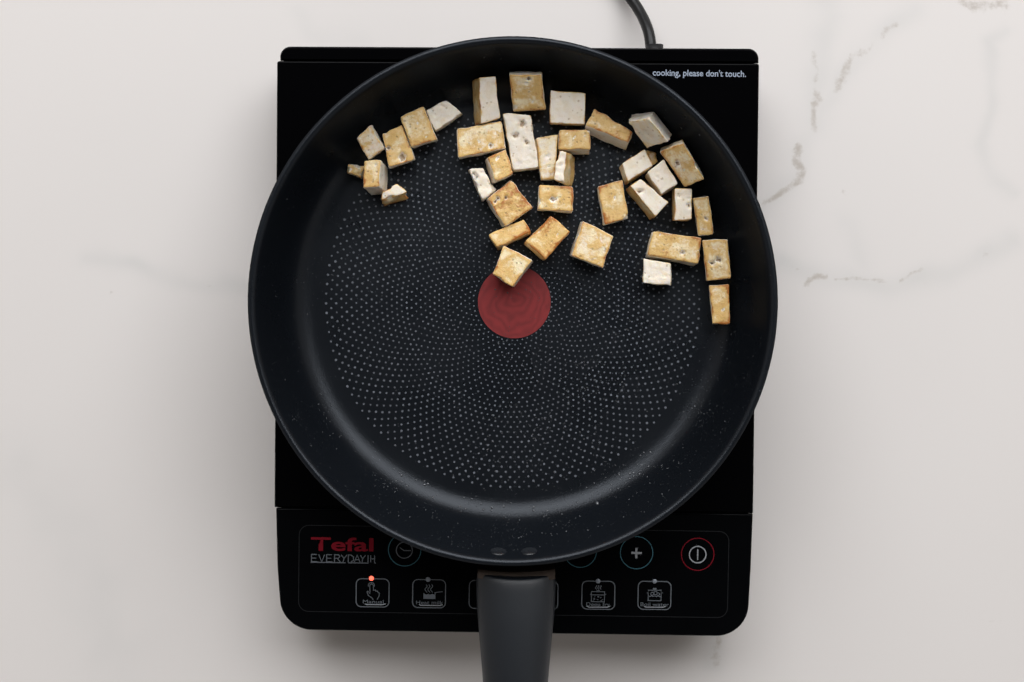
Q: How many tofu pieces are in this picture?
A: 37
